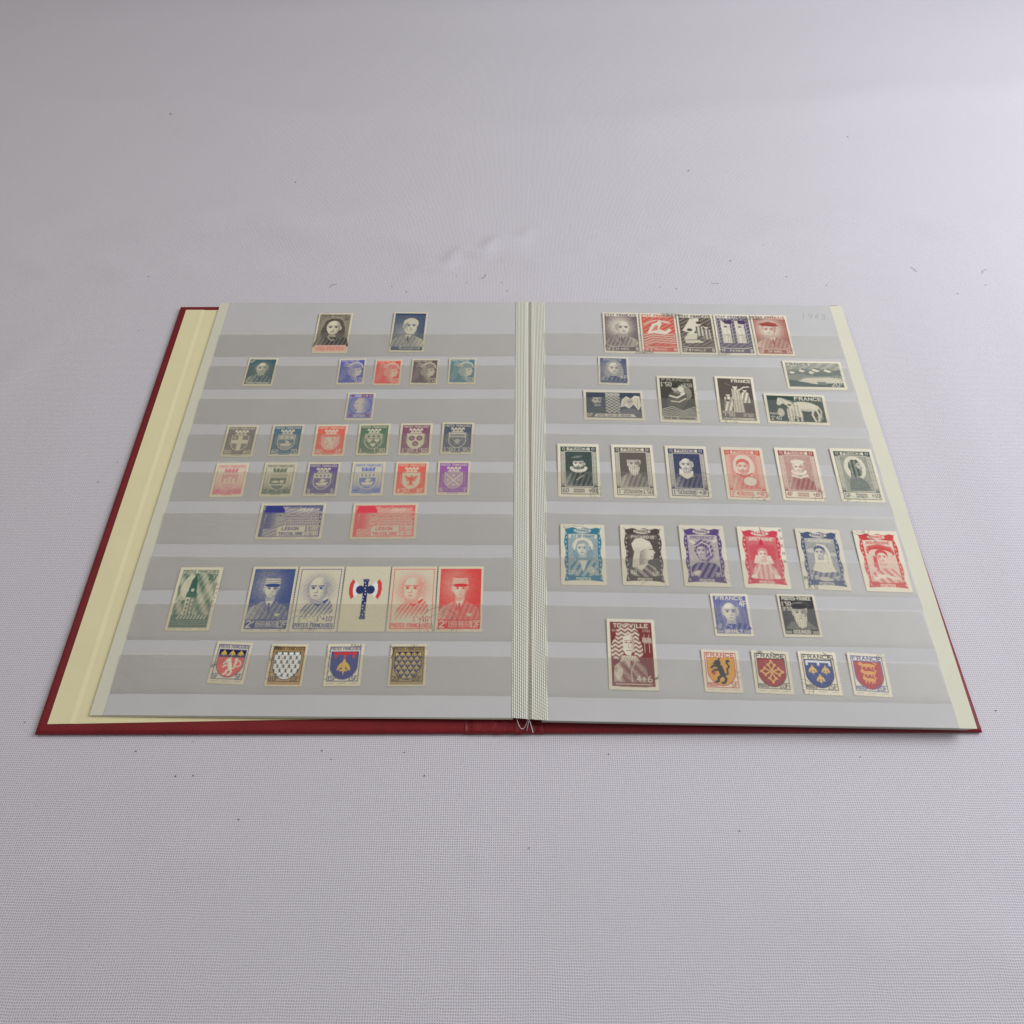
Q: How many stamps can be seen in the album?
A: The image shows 62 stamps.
